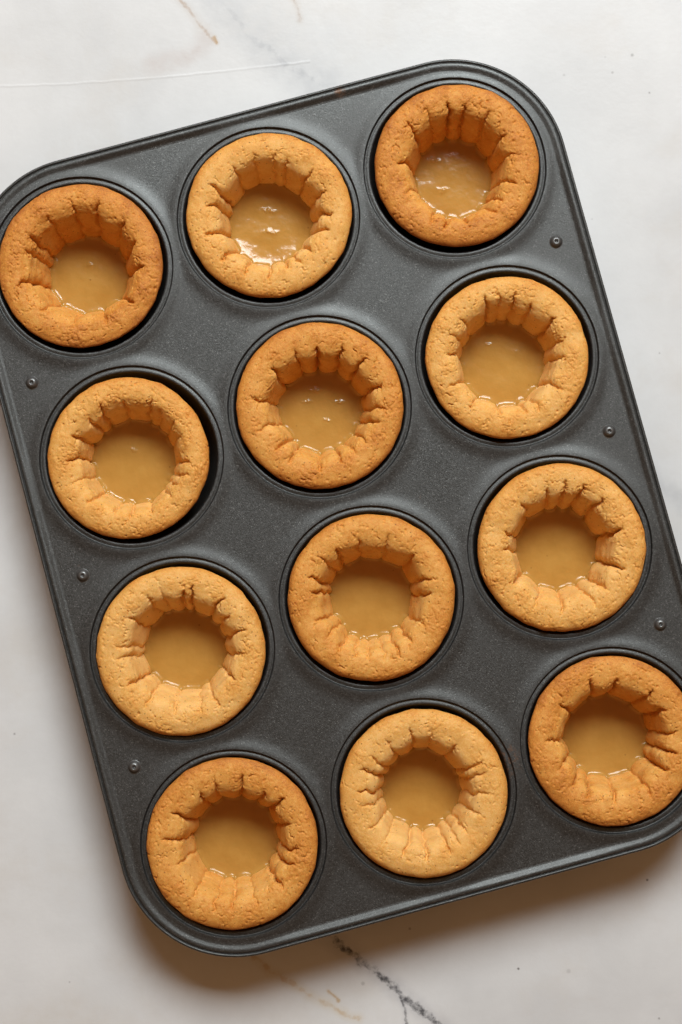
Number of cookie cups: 12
